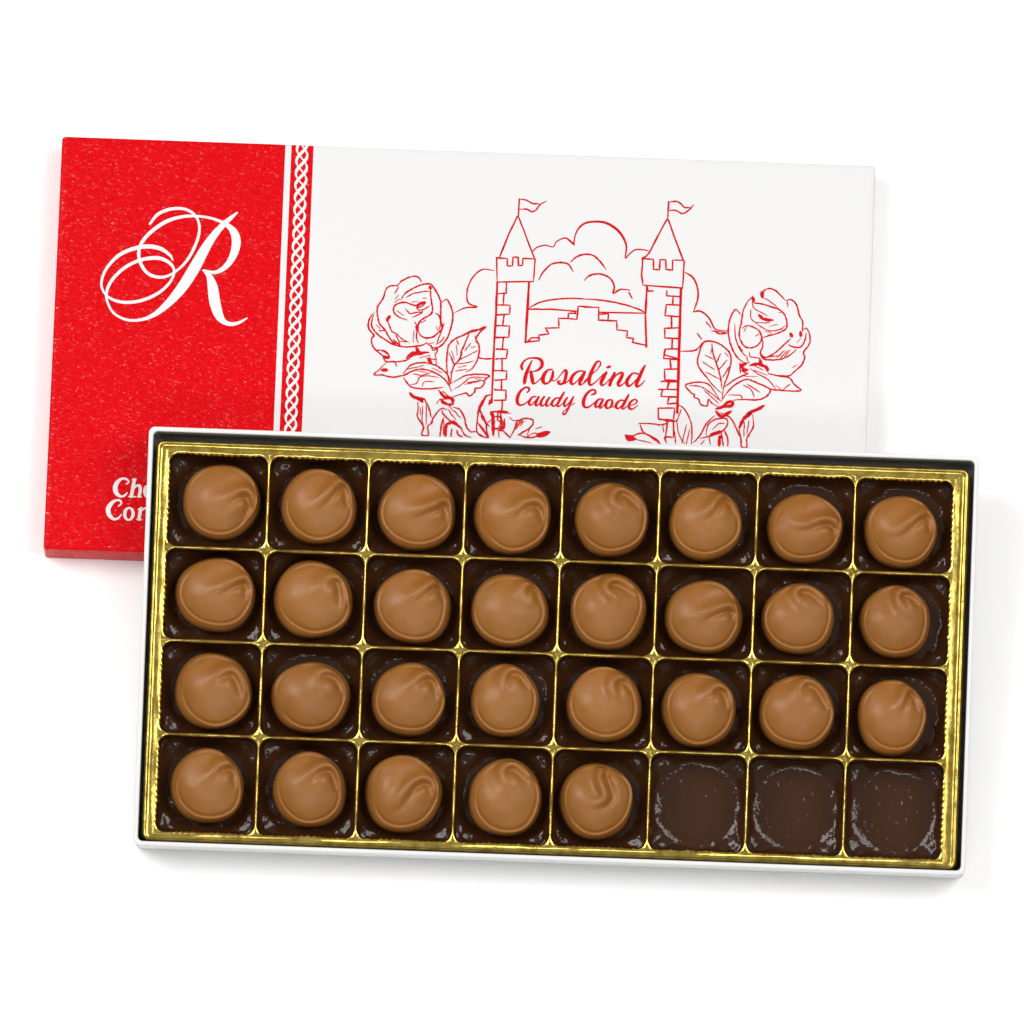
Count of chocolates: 29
